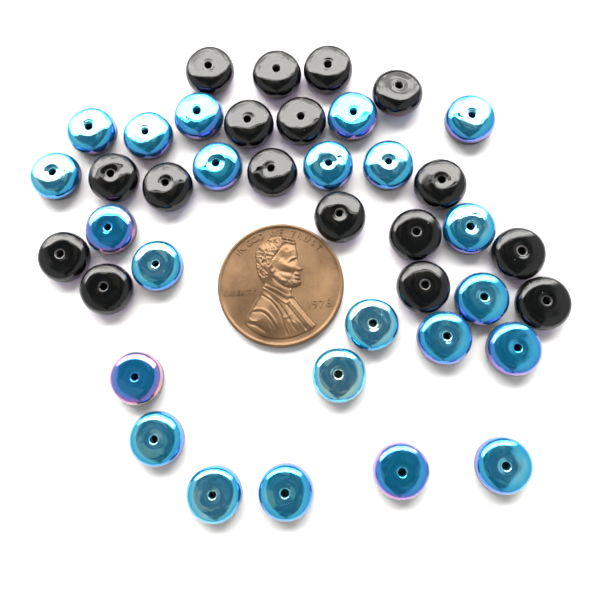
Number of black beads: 17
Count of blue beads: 23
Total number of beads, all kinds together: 40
